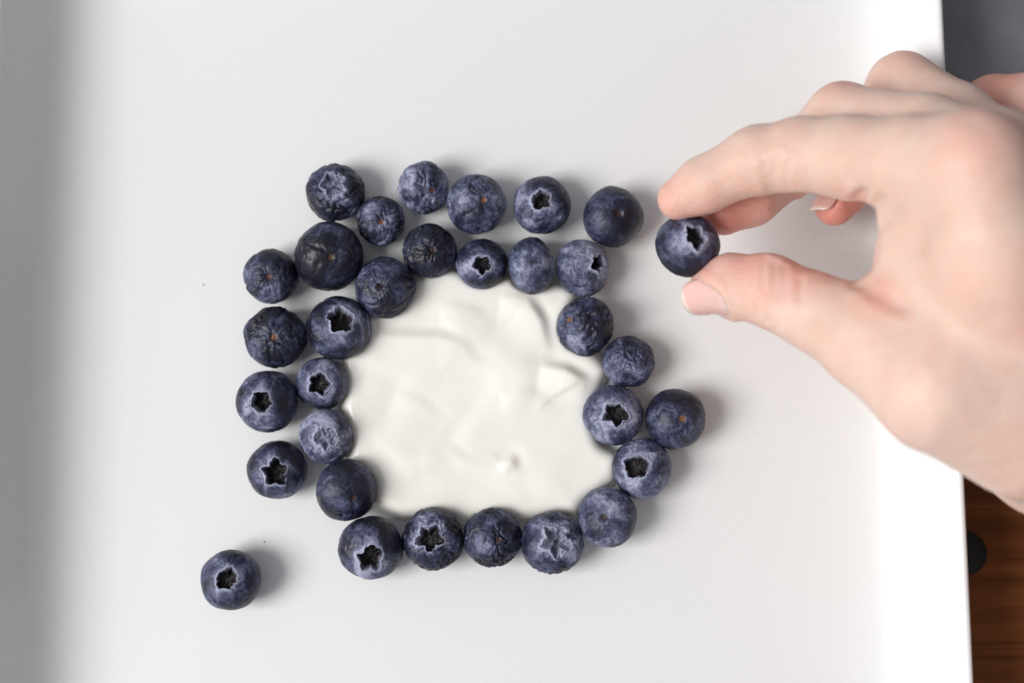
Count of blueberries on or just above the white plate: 32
